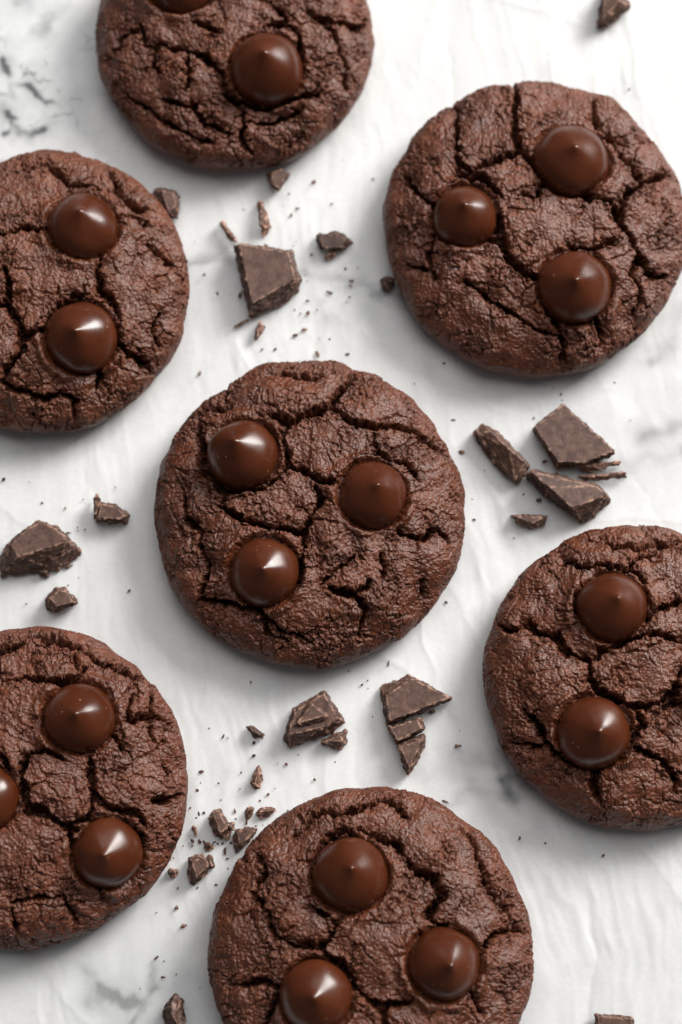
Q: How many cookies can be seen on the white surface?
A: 7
